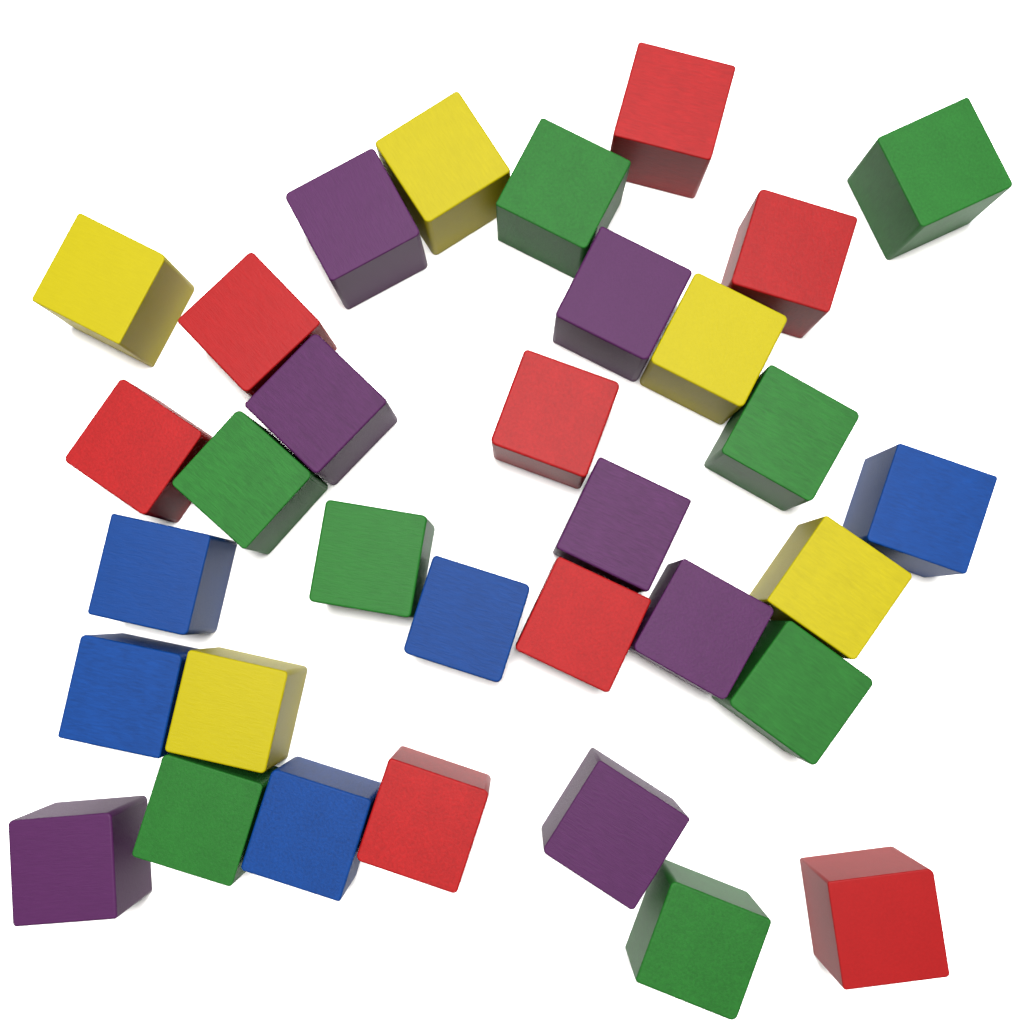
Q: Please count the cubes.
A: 33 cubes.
